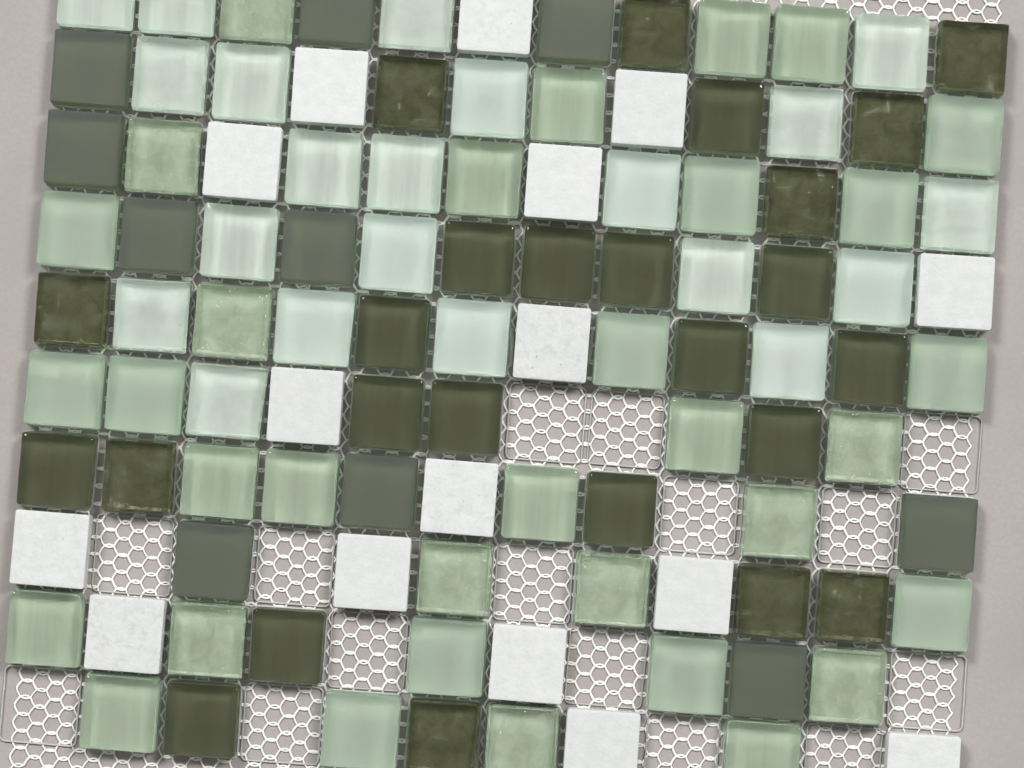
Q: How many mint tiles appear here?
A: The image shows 21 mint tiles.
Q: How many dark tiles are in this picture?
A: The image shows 35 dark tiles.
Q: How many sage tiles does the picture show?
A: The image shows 33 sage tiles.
